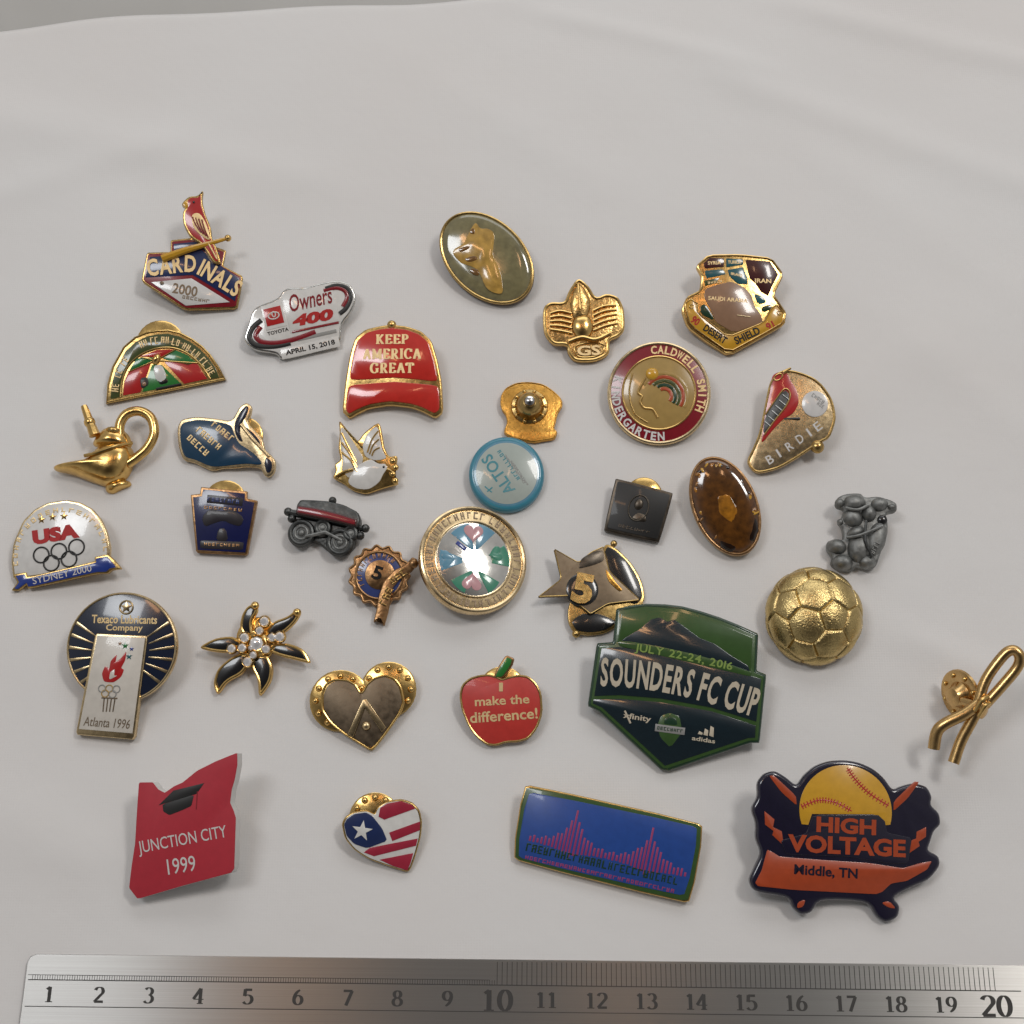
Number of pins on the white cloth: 34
